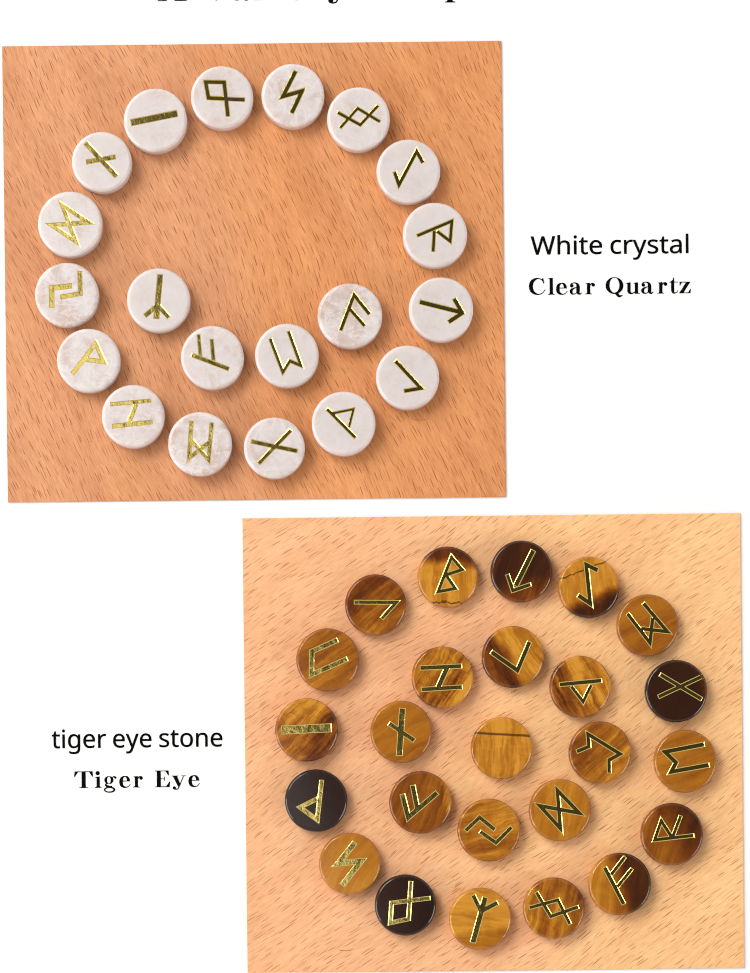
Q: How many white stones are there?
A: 20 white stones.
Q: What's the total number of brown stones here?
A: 25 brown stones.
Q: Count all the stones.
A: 45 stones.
